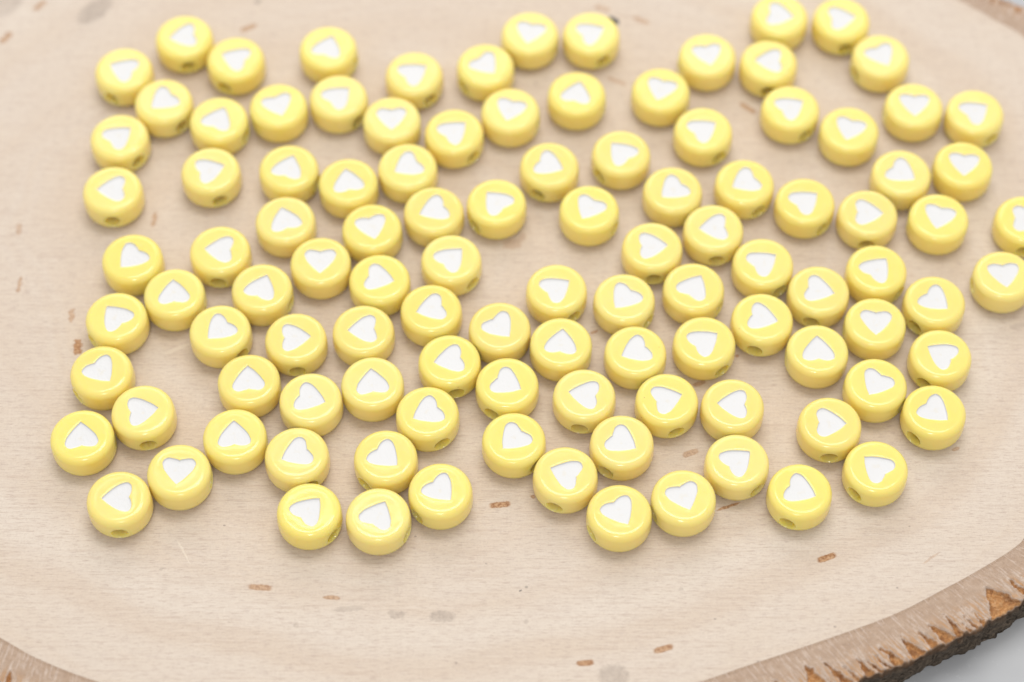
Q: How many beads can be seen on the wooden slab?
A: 109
